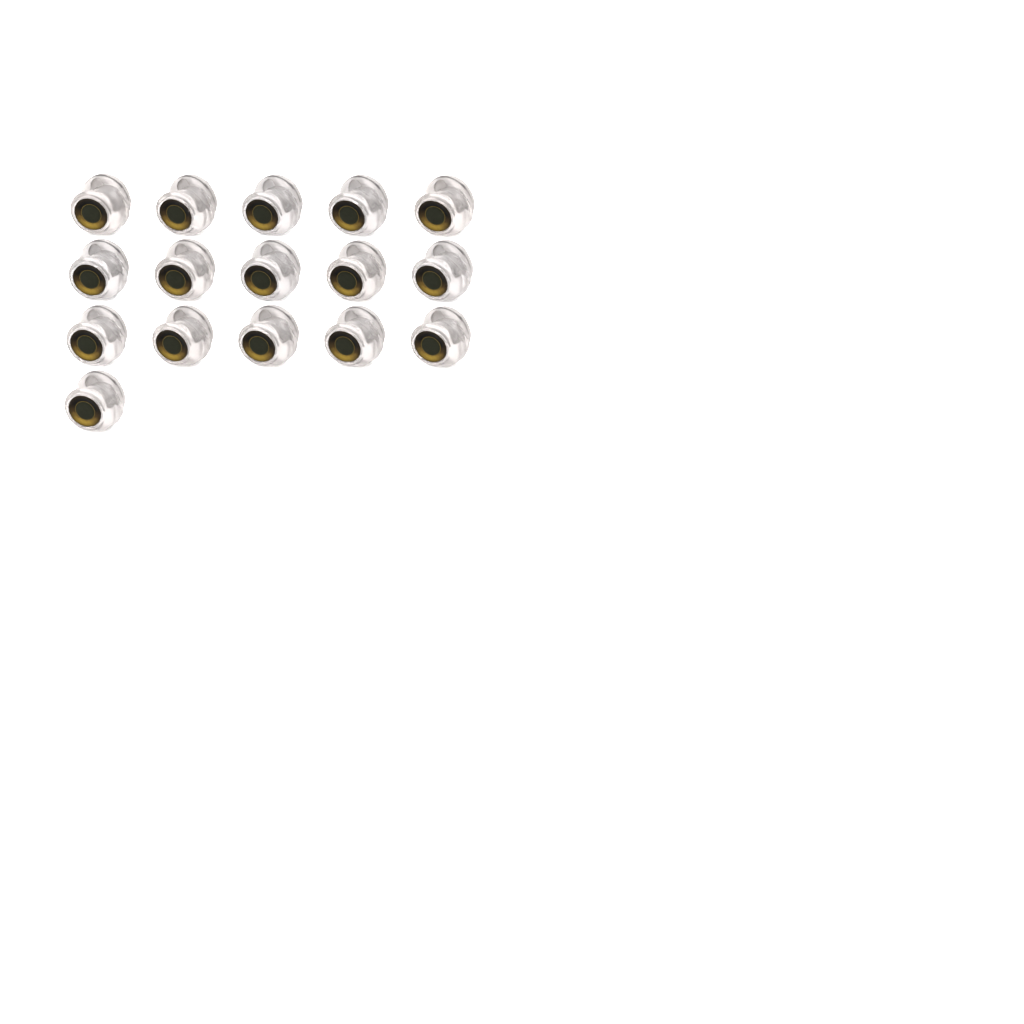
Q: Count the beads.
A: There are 16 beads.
